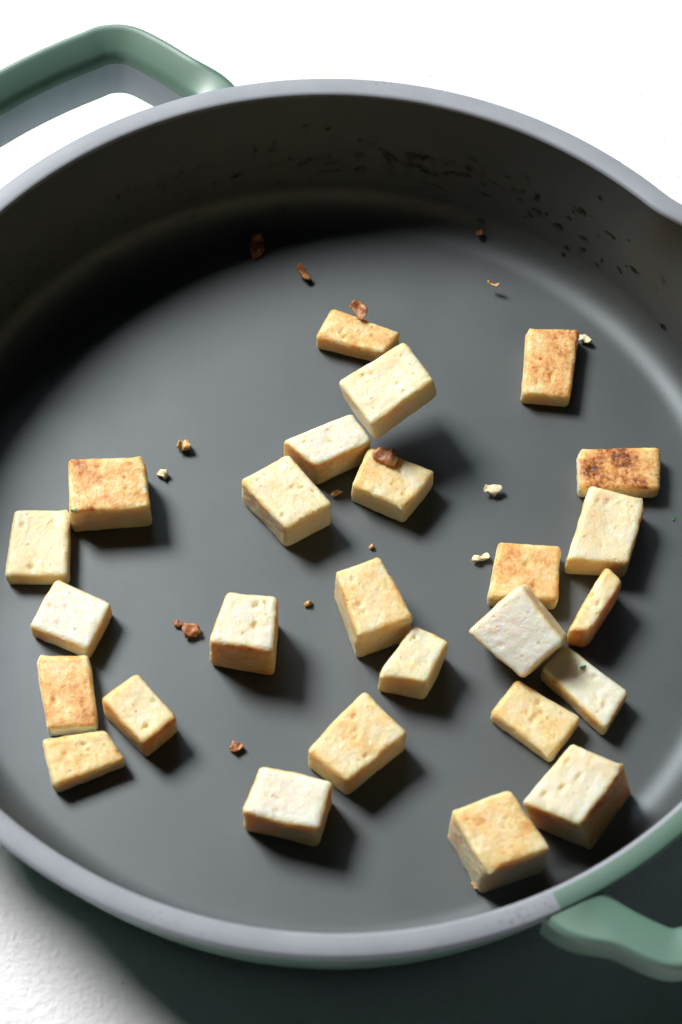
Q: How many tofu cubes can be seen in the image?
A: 26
